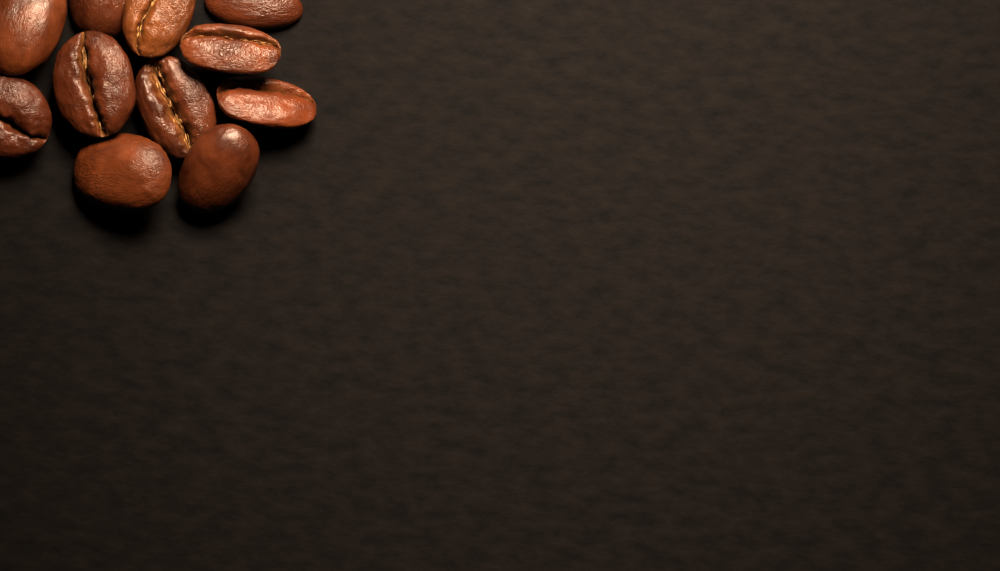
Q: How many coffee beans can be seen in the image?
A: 11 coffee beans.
